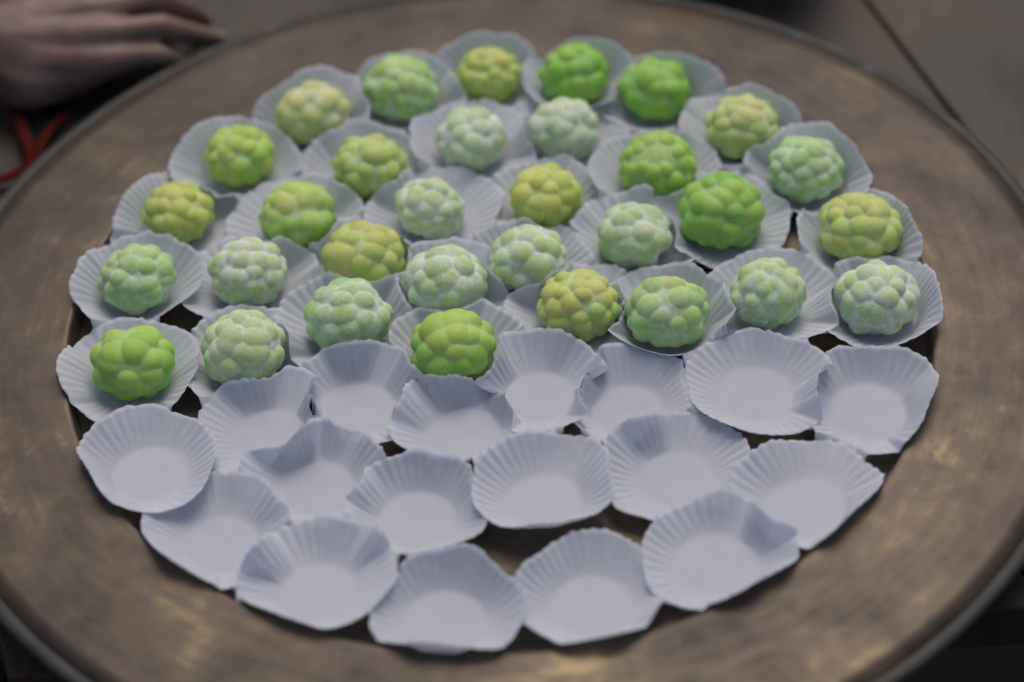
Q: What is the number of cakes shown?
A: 32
